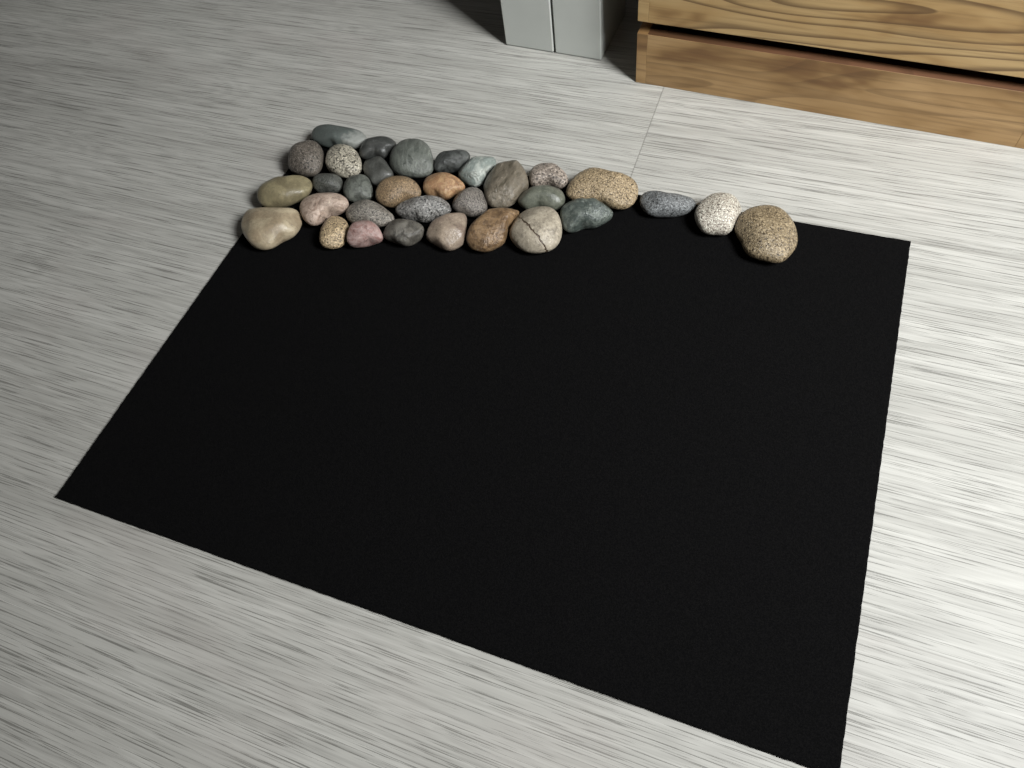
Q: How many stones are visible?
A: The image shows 32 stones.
